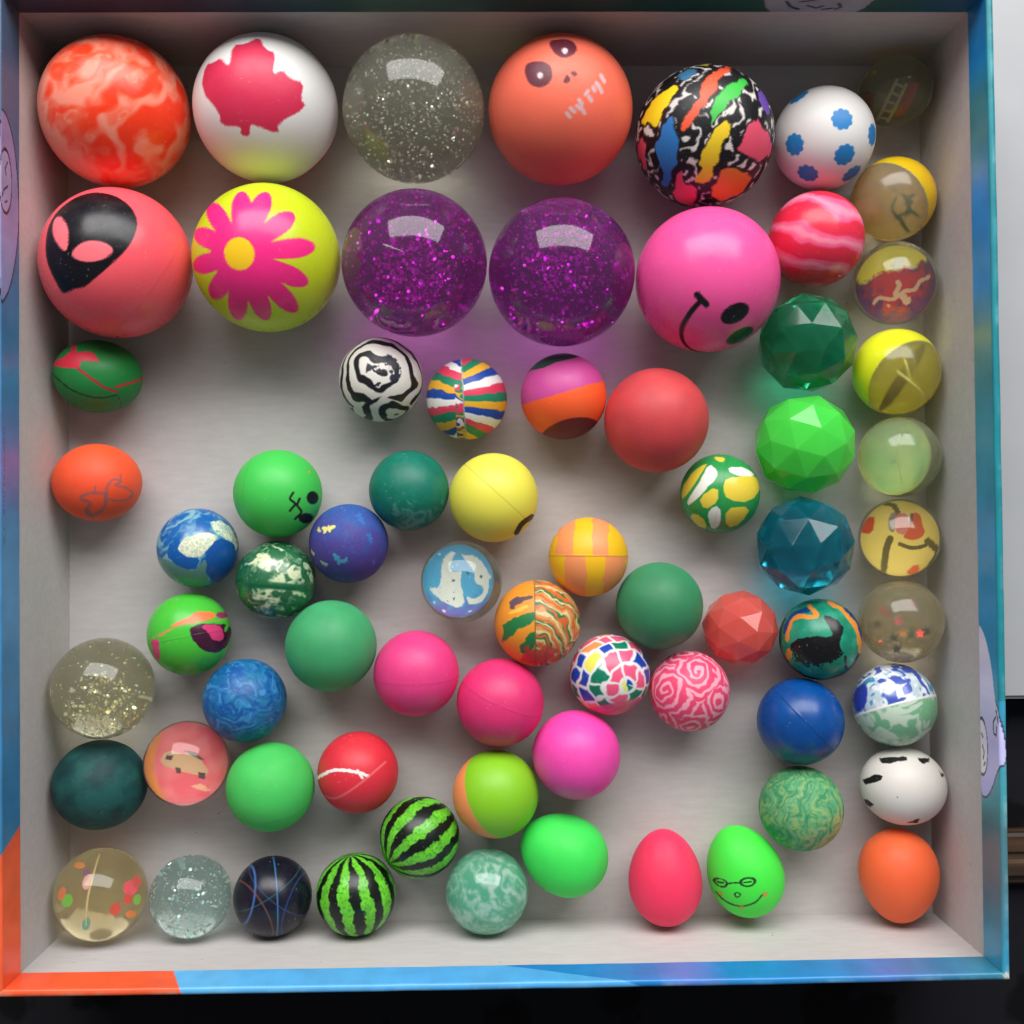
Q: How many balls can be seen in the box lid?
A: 65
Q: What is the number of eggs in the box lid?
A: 4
